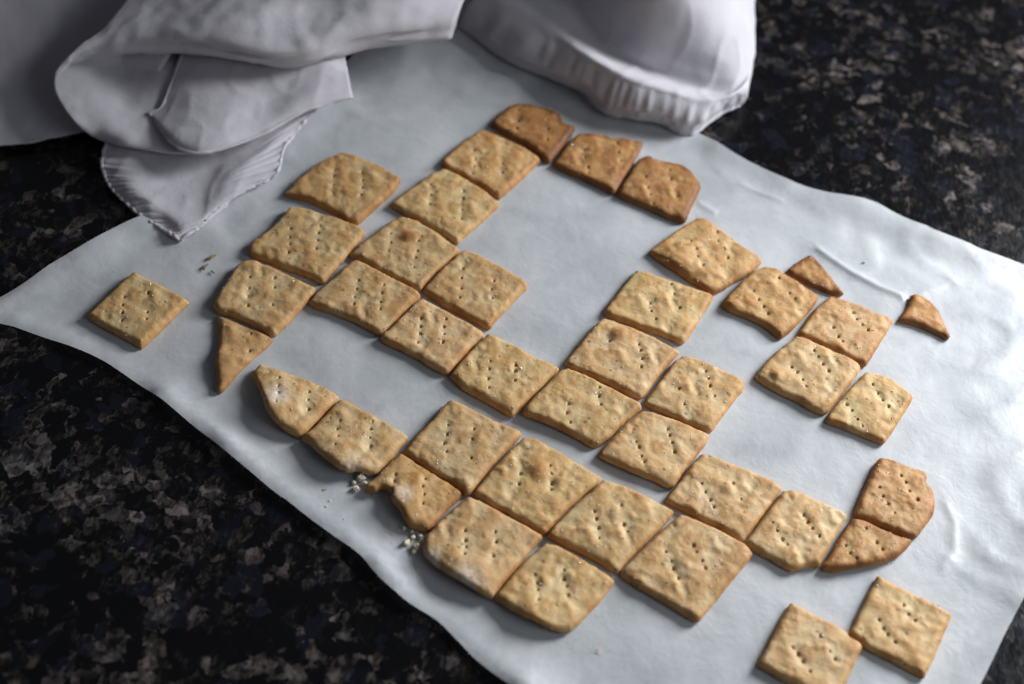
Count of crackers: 42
